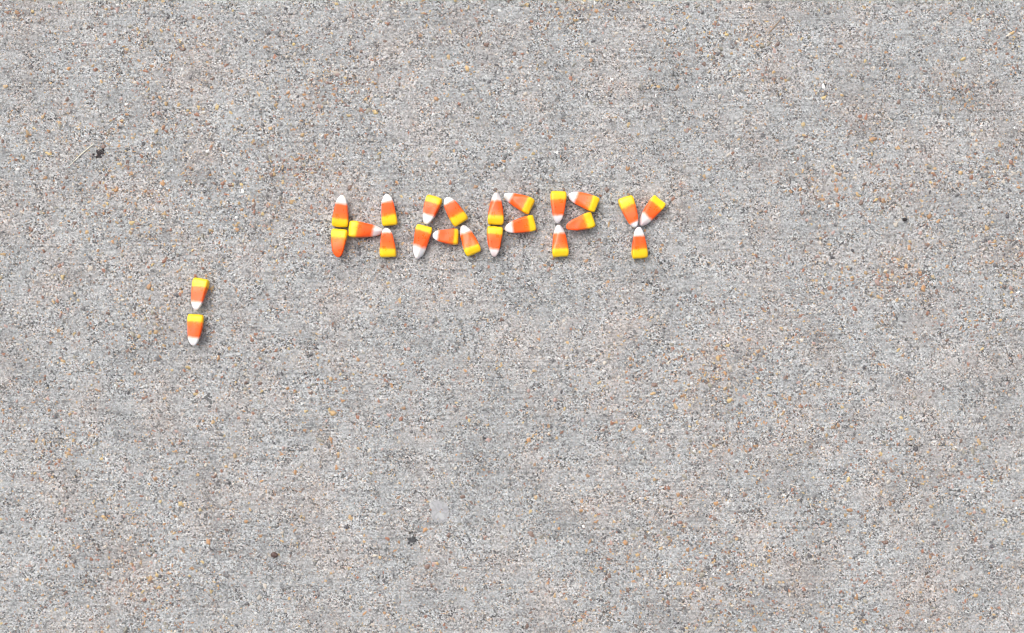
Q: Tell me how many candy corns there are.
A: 23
